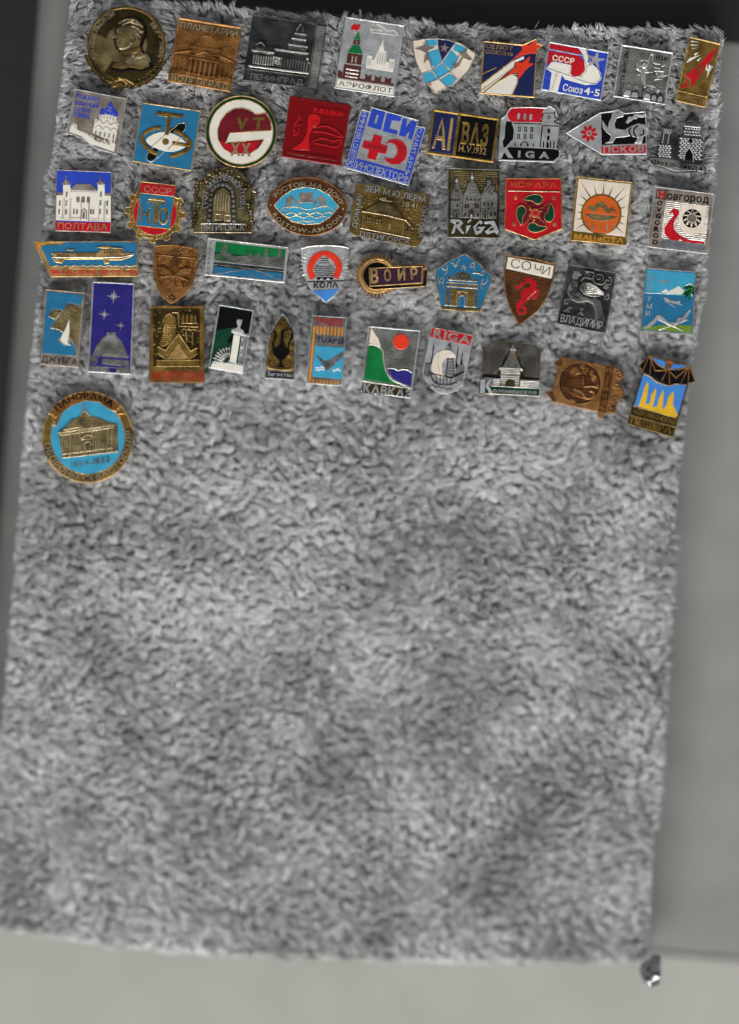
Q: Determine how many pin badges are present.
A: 48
